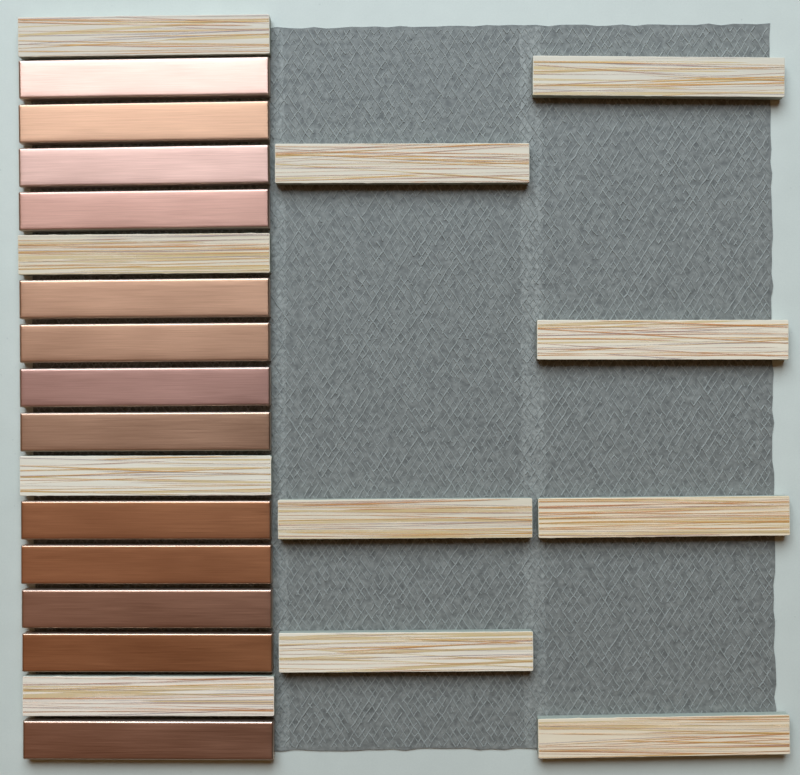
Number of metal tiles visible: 13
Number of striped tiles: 11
